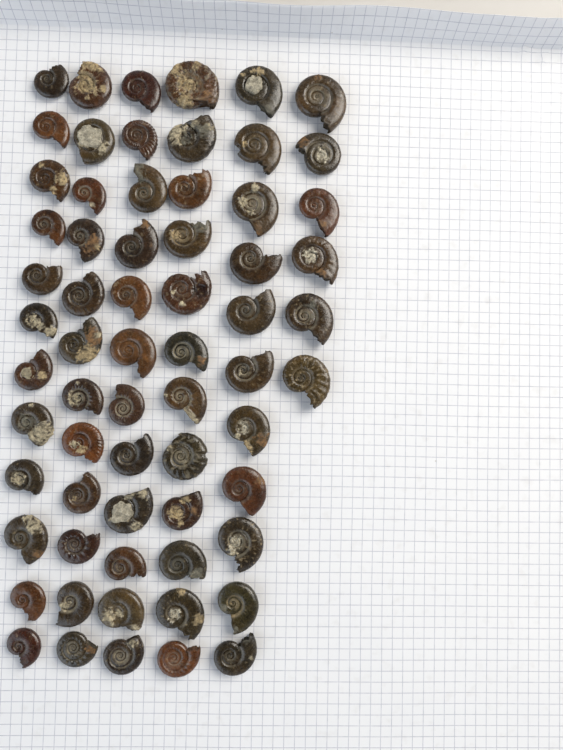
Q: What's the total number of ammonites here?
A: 65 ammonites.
